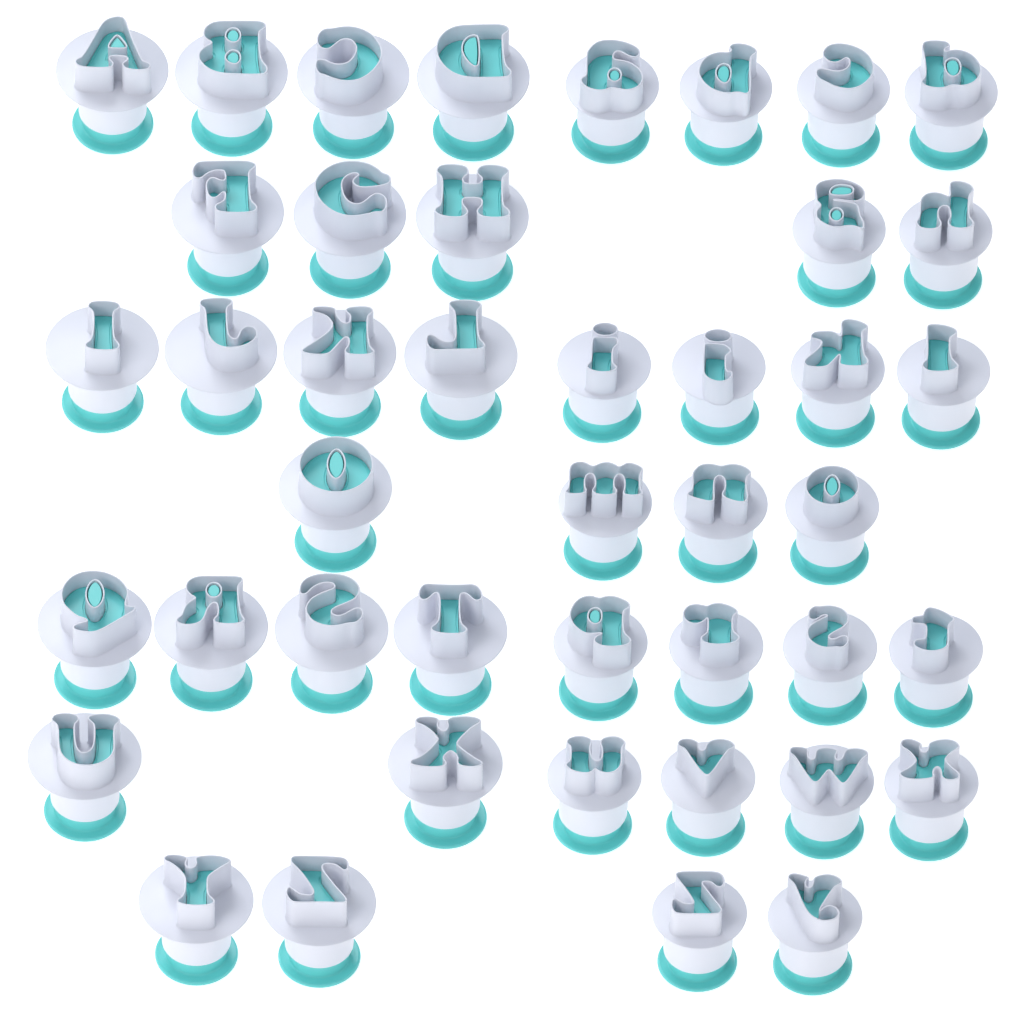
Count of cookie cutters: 43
